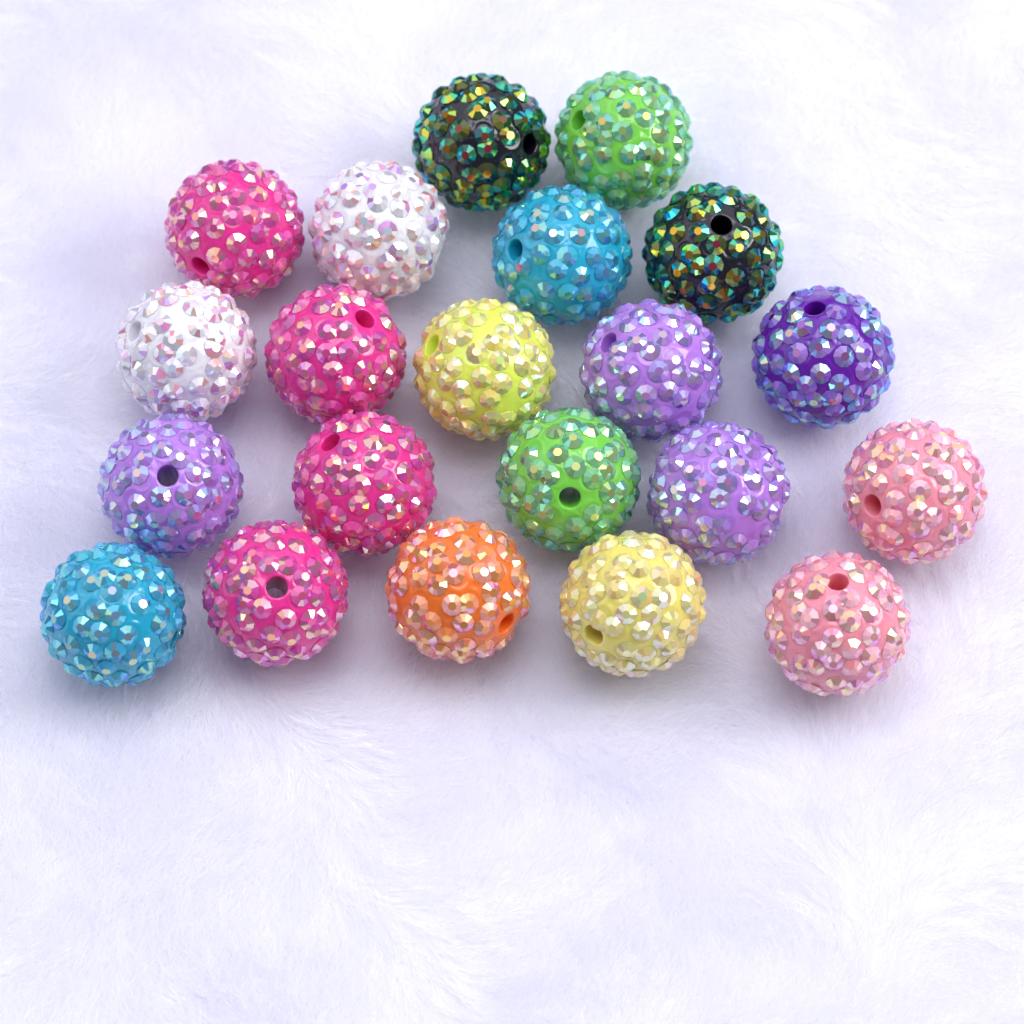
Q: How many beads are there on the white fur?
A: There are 21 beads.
